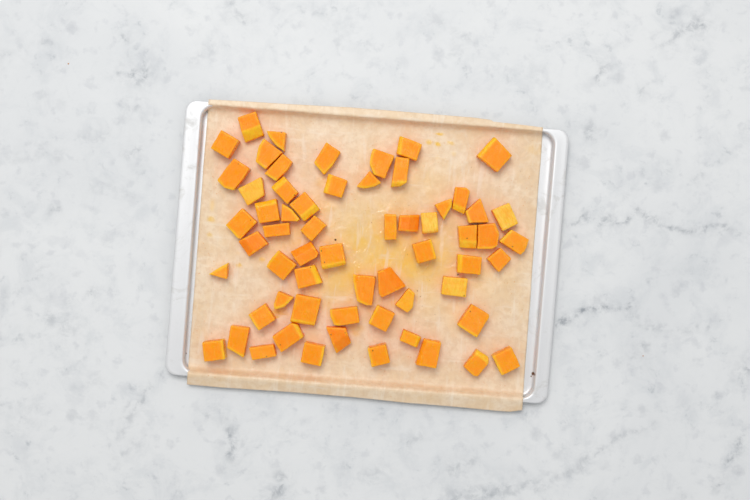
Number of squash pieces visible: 61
